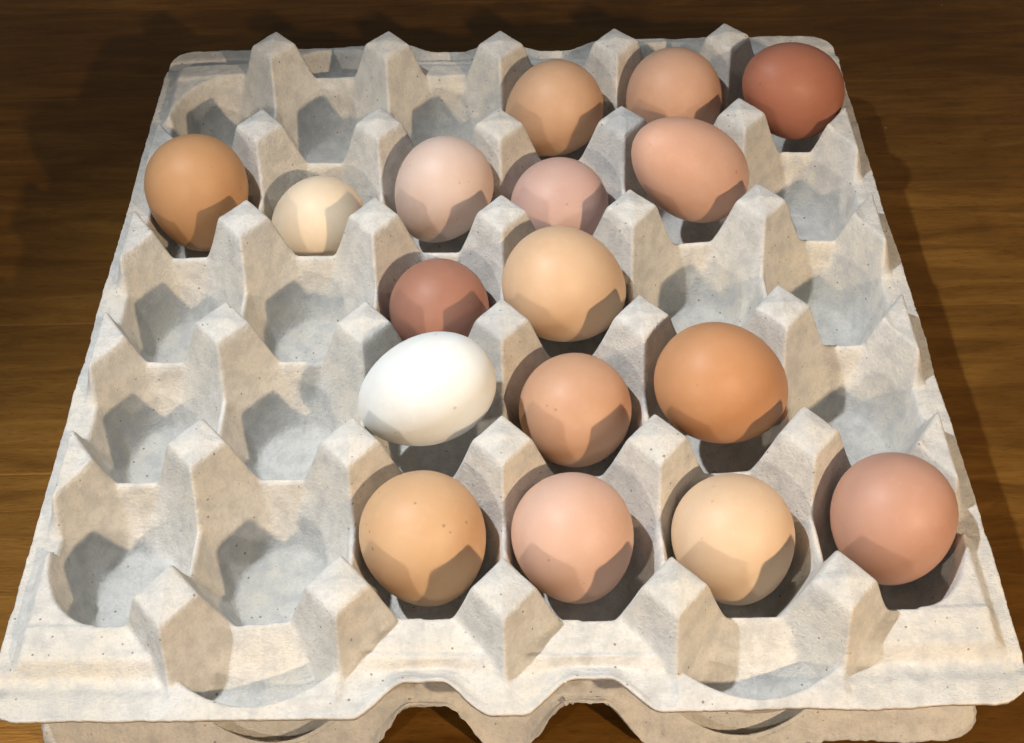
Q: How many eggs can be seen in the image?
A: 17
